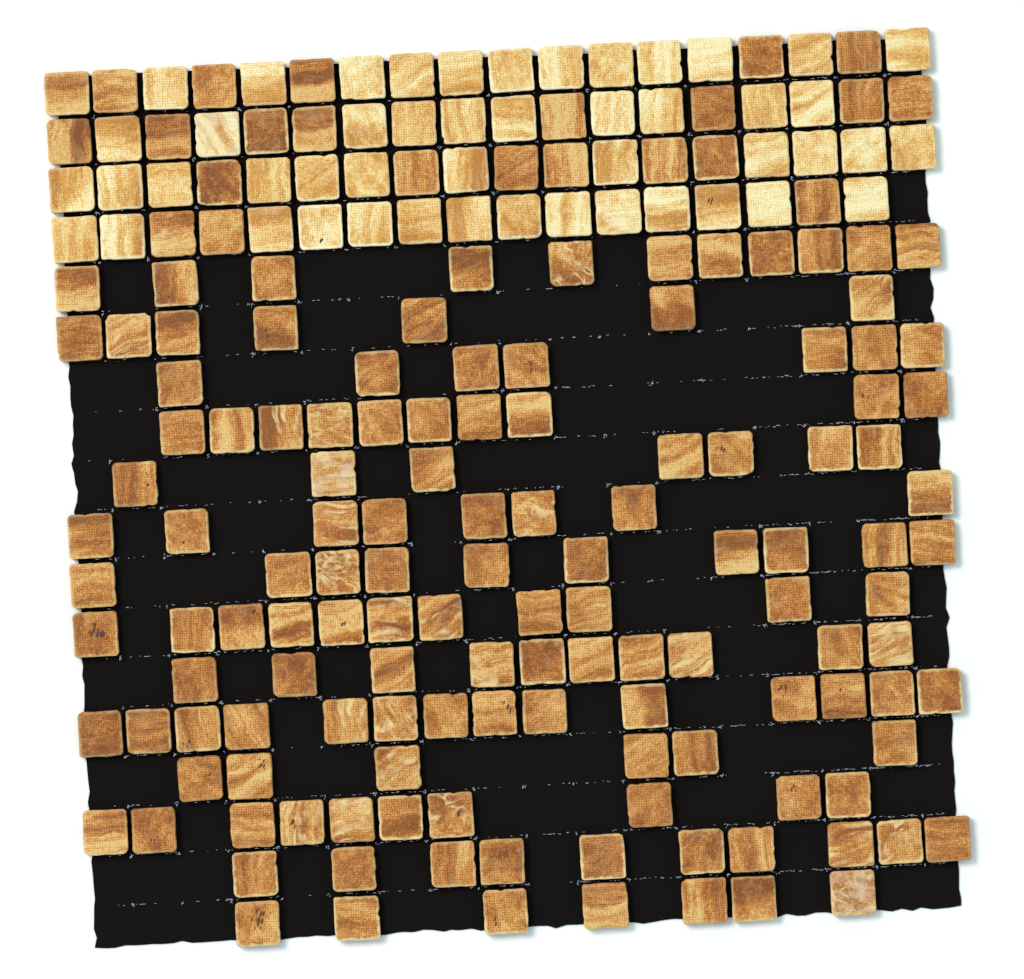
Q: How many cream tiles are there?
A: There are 48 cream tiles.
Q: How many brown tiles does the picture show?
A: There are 151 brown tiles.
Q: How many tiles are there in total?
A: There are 199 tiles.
